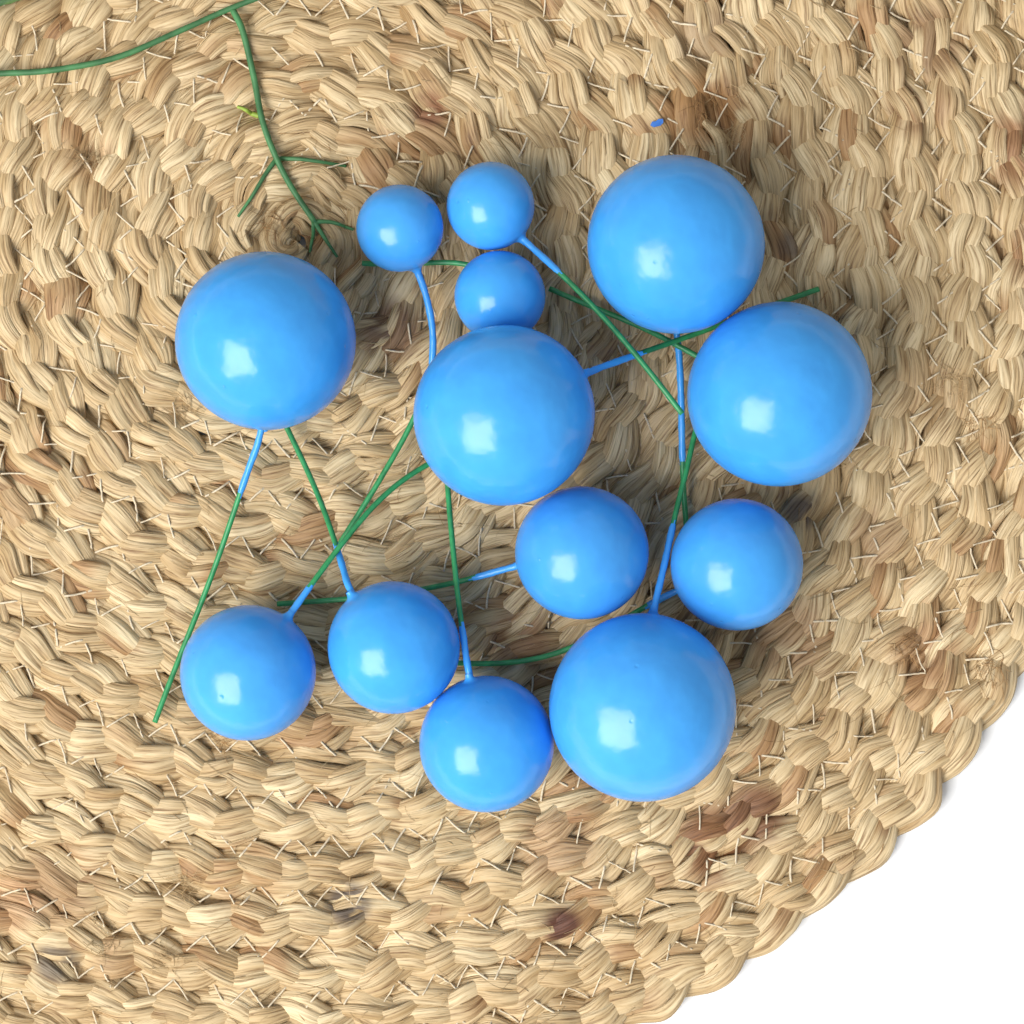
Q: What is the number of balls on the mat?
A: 13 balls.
